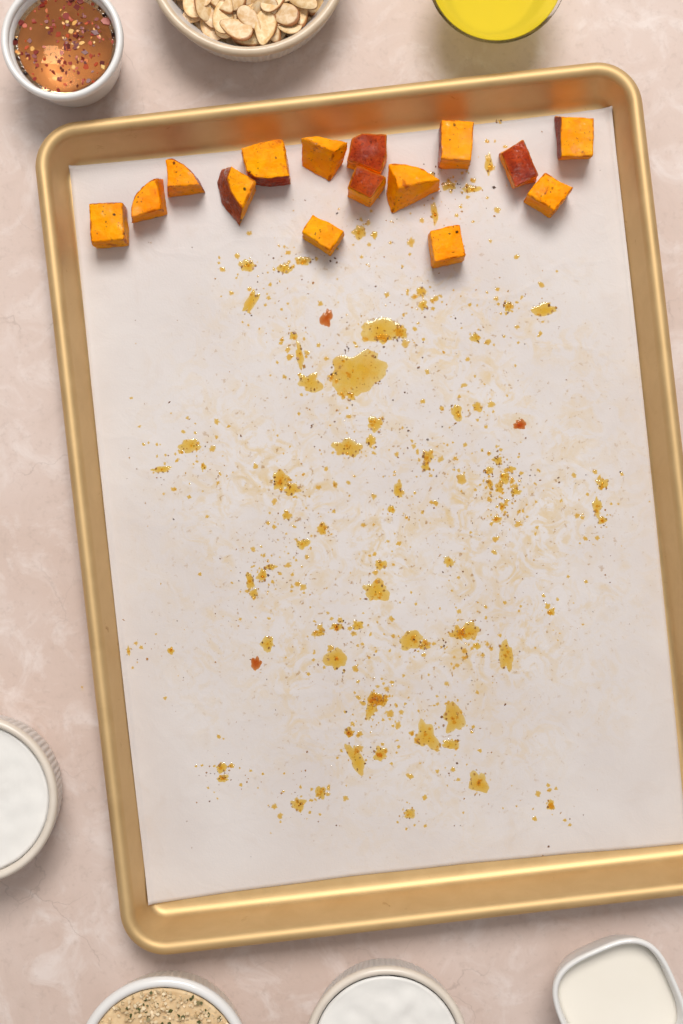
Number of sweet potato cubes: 15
